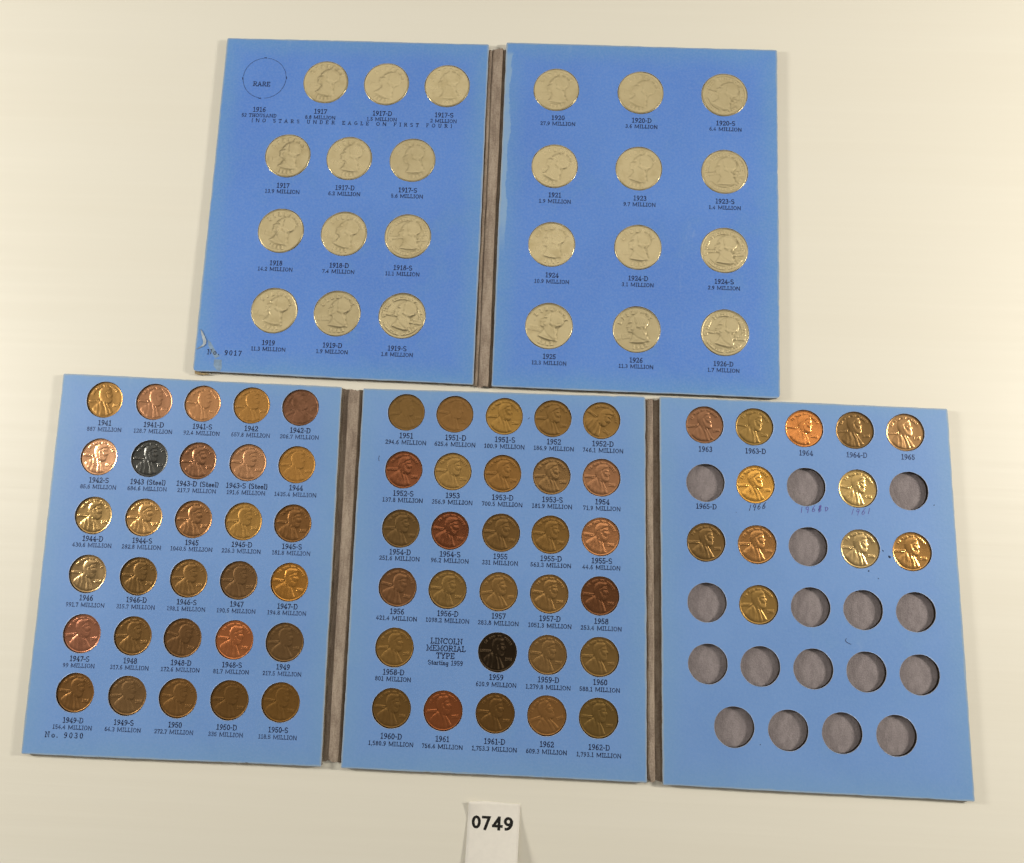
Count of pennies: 71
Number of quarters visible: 24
